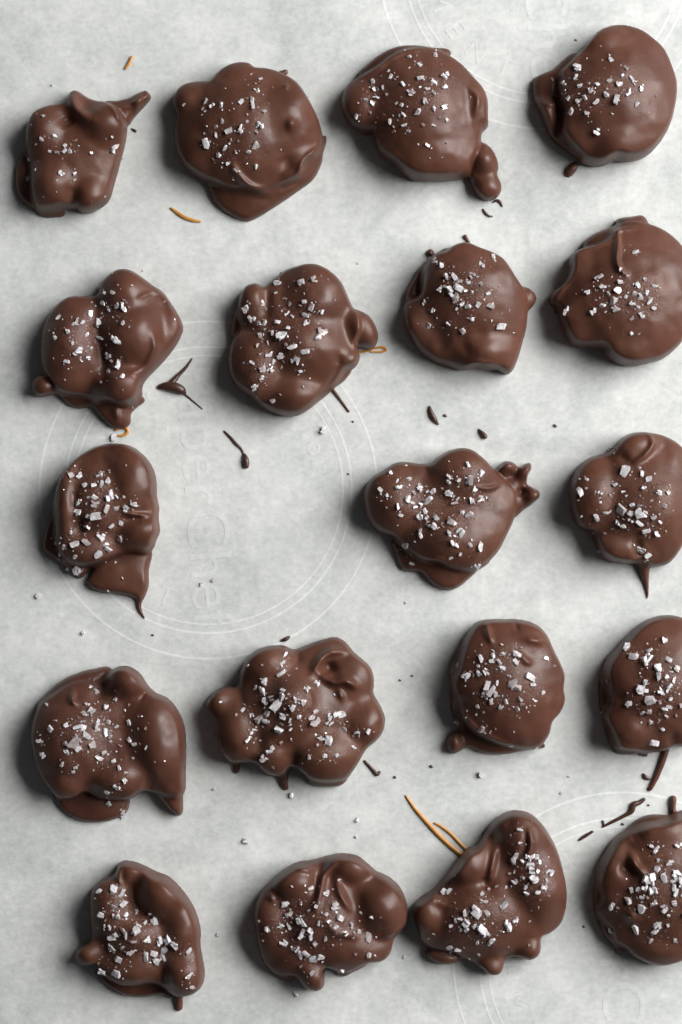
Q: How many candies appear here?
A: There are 19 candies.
